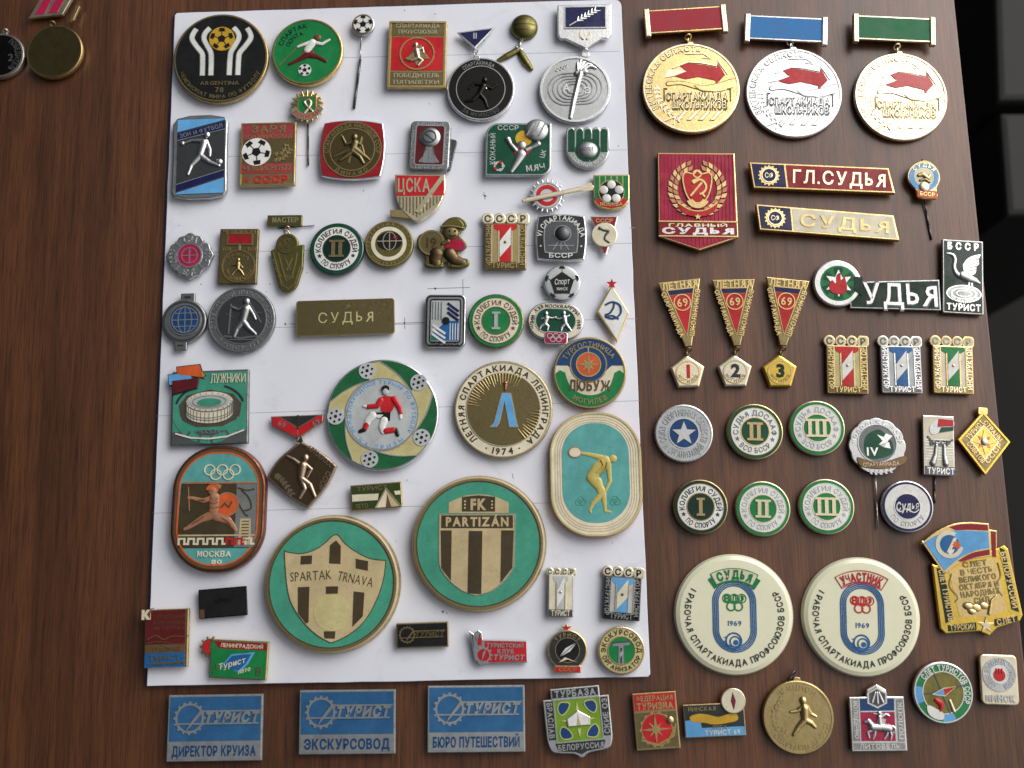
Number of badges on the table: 93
